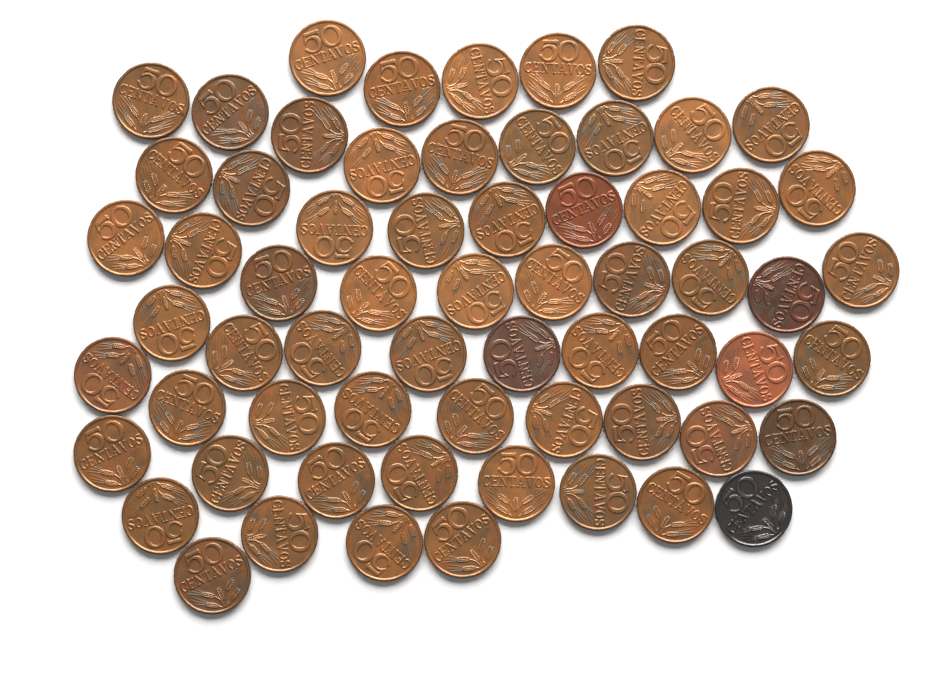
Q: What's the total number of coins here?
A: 64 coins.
